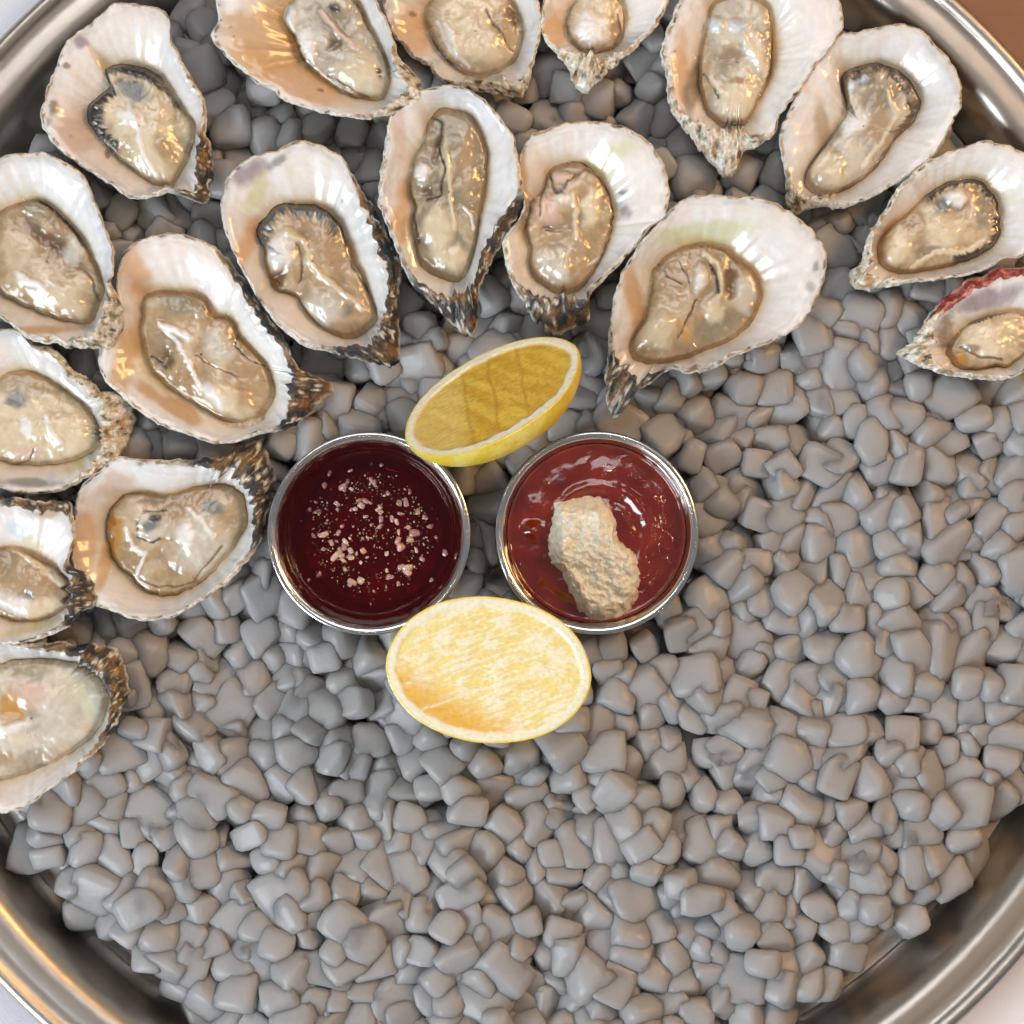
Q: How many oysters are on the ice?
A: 18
